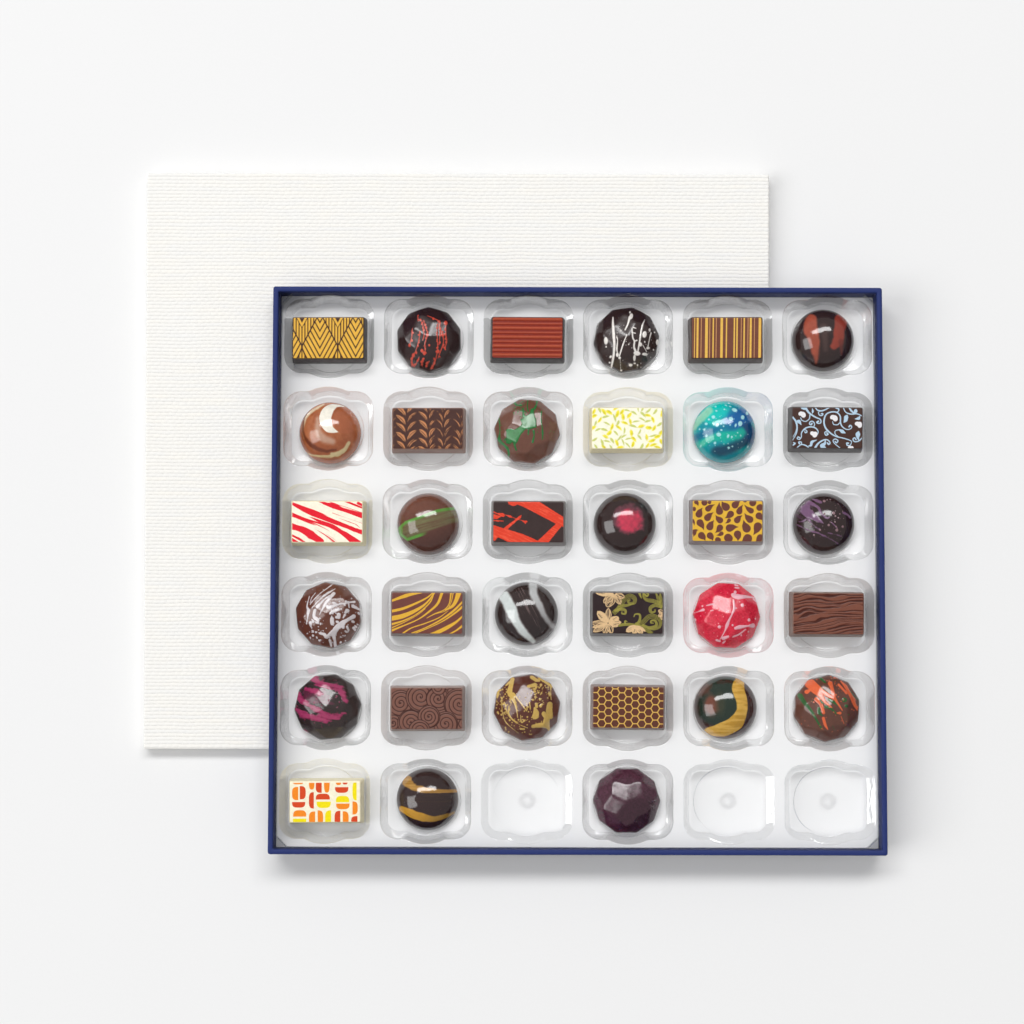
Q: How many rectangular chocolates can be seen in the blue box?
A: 15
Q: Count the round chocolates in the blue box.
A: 18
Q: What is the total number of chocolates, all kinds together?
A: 33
